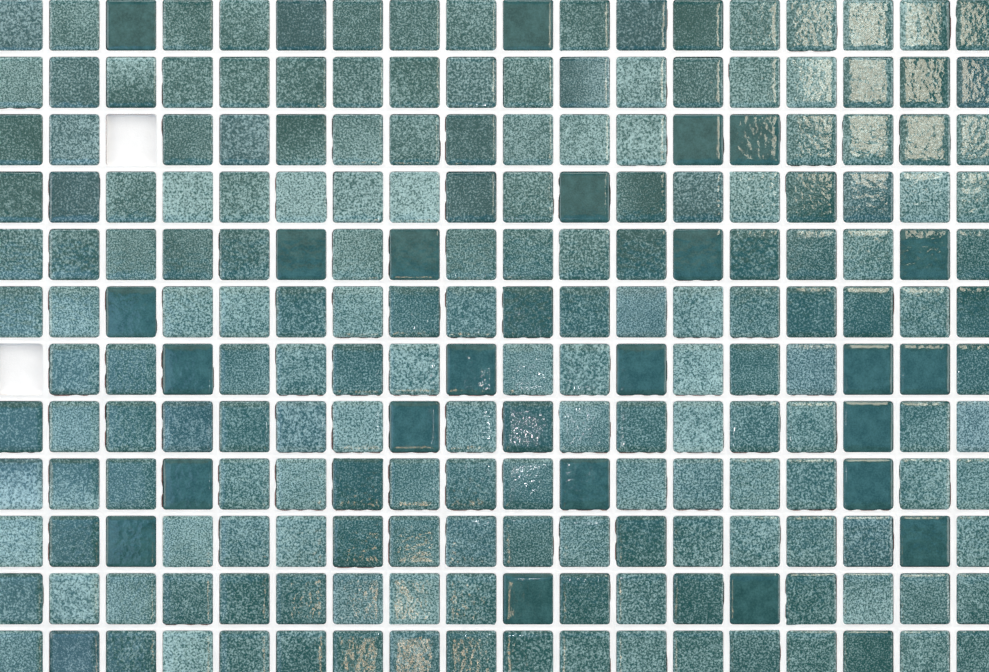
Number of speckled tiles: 190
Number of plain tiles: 24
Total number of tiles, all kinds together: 214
